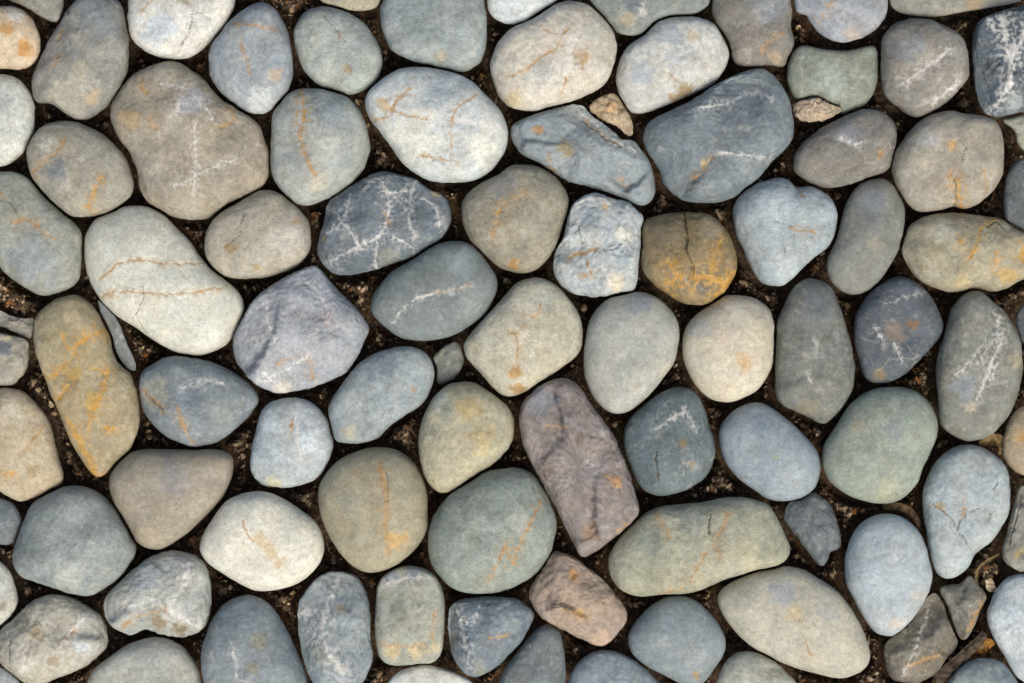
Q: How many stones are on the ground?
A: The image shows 96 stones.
